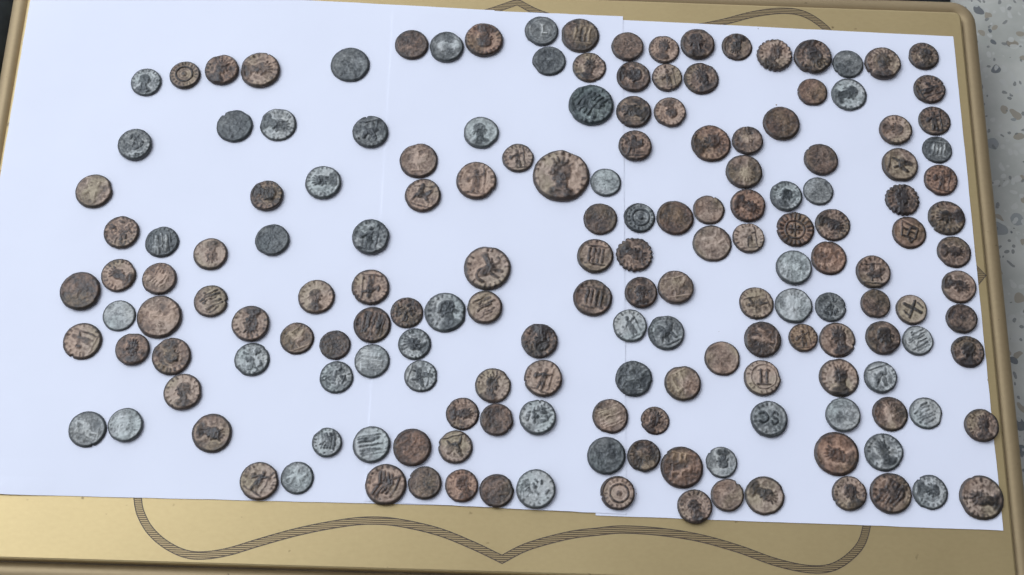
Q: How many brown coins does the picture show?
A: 119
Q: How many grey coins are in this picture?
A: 51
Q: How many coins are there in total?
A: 170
